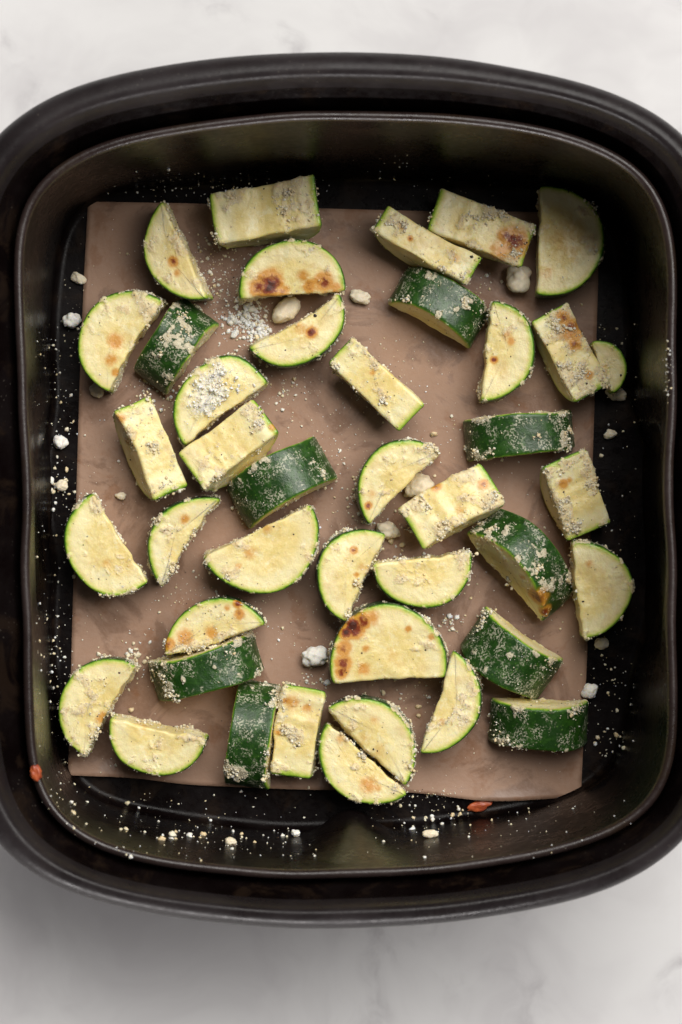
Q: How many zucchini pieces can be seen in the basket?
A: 41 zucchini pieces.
